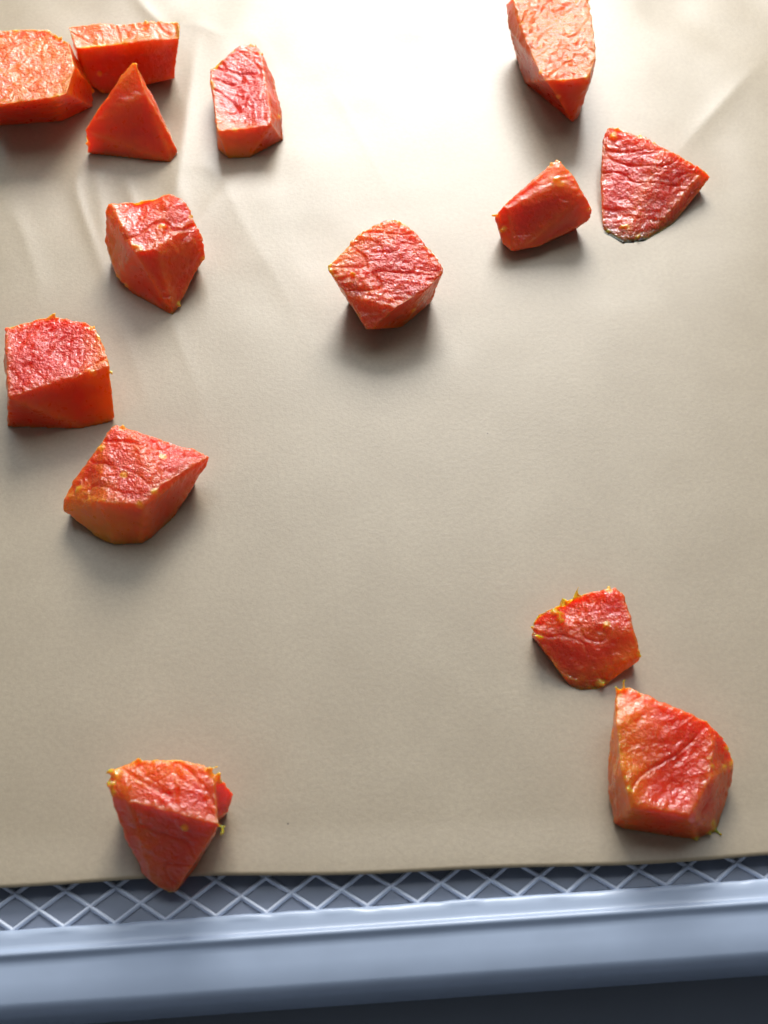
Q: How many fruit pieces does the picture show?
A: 14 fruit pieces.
